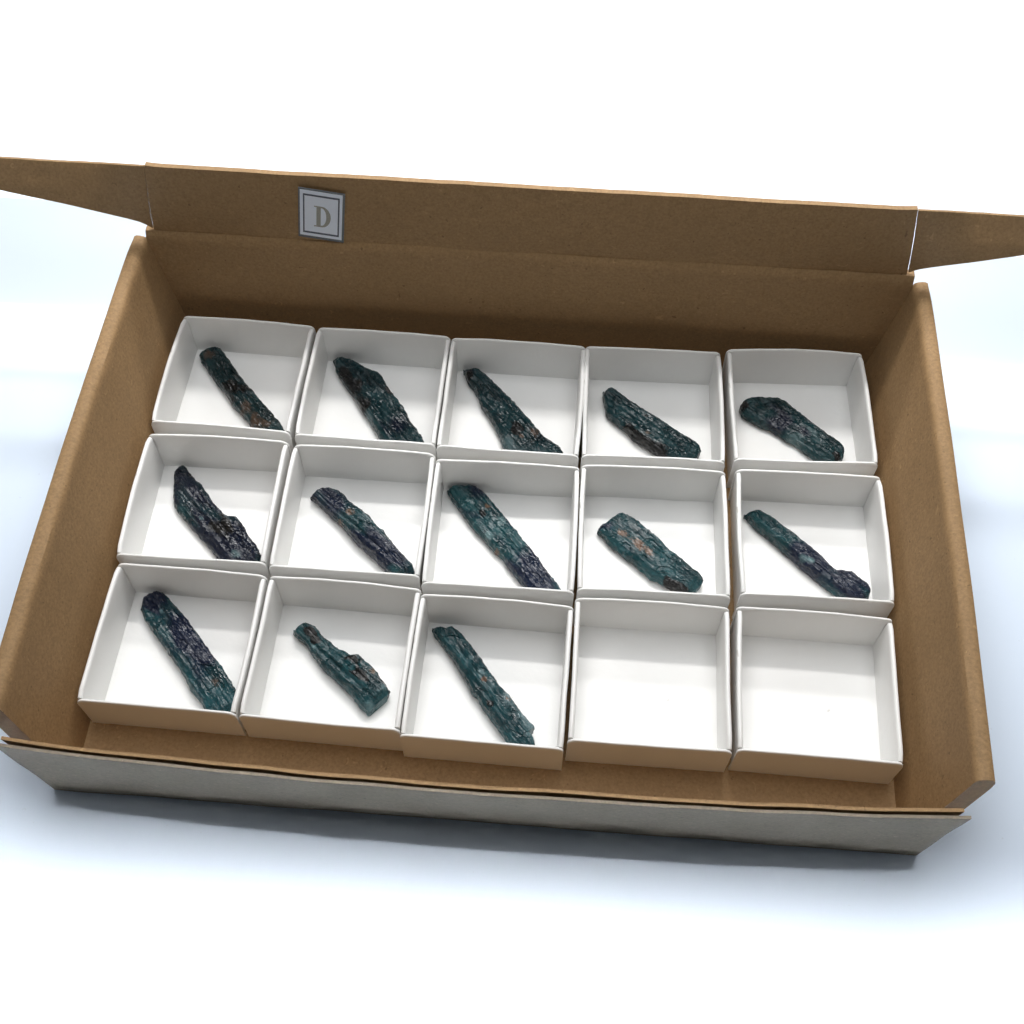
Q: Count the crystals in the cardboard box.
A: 13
